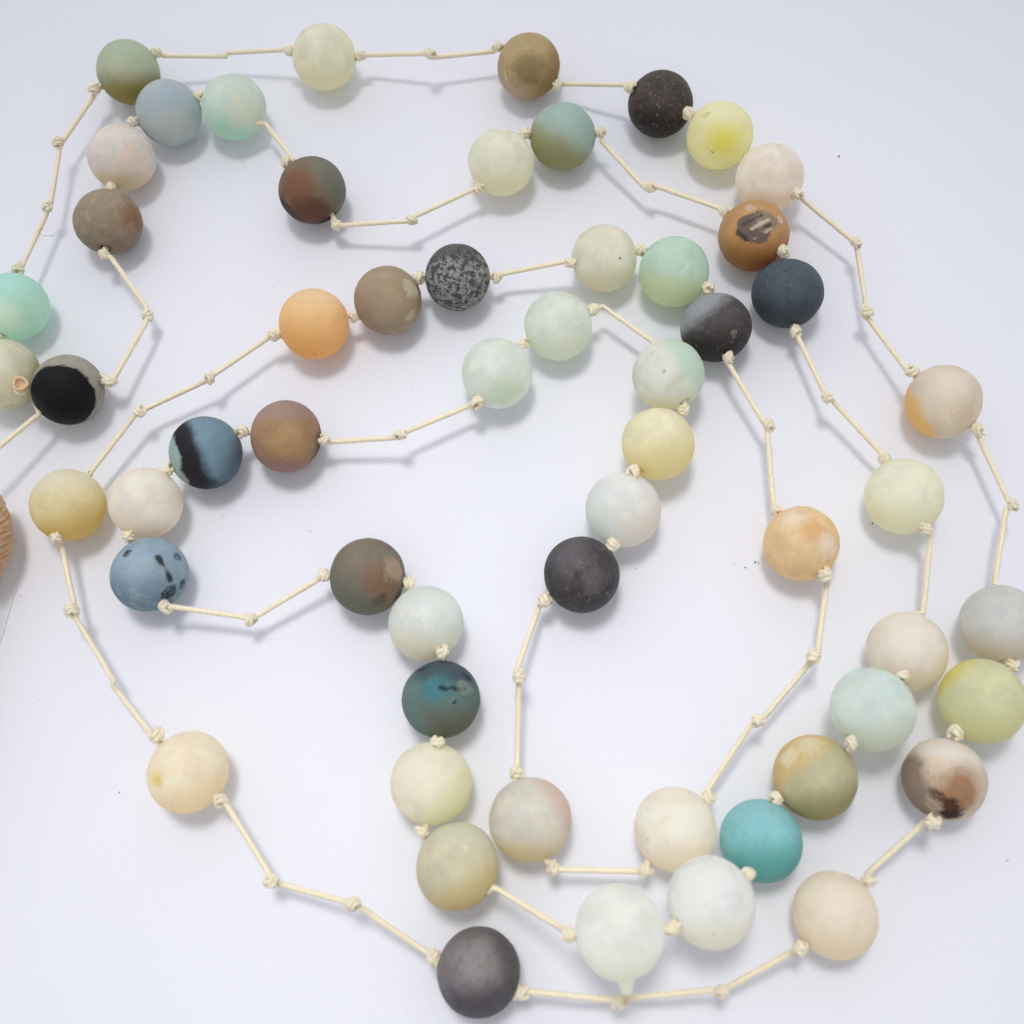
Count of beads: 57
